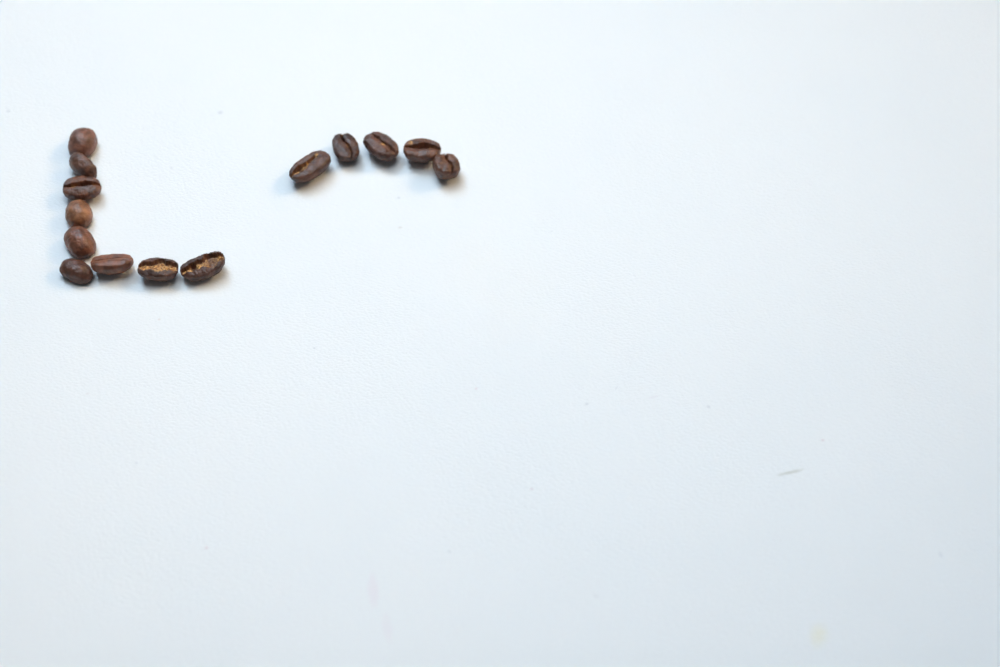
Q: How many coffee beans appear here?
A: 14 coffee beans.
